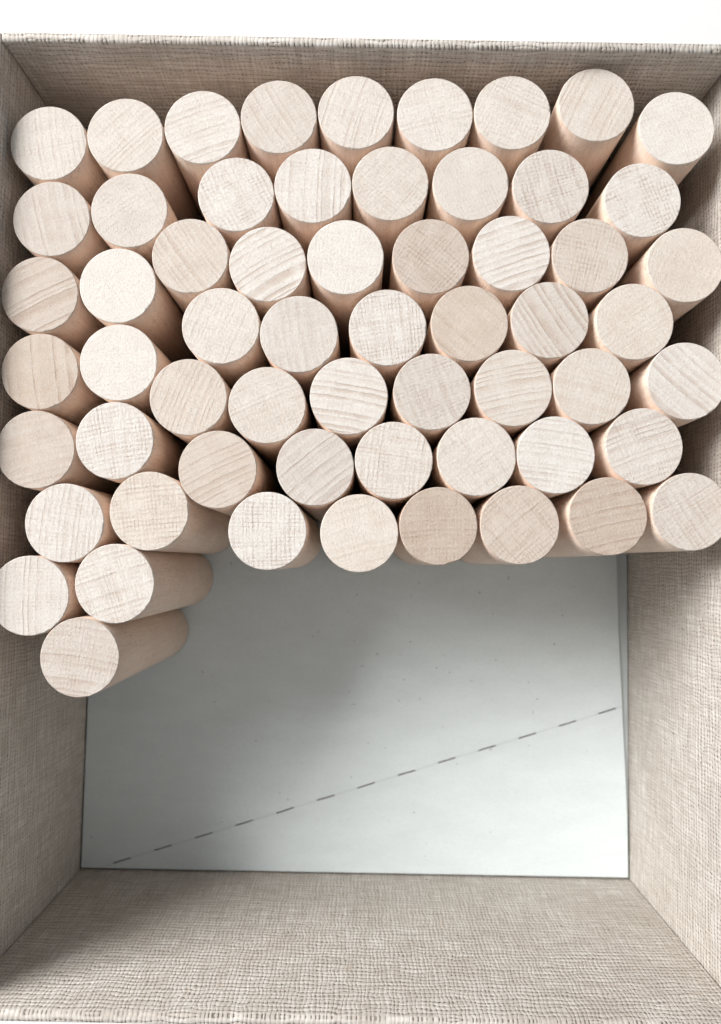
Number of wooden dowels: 60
